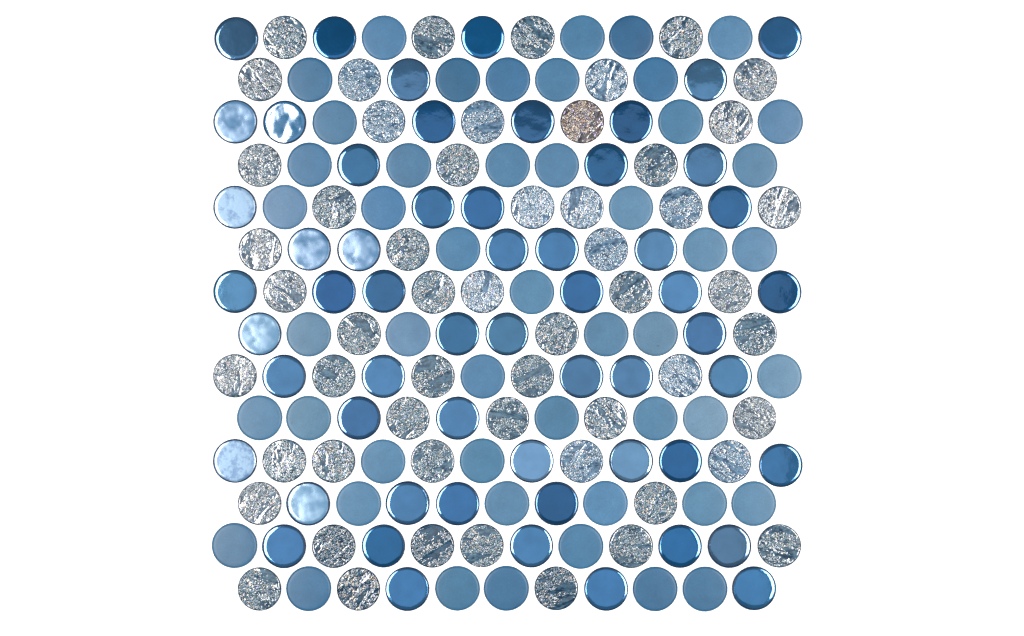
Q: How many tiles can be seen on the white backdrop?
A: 161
